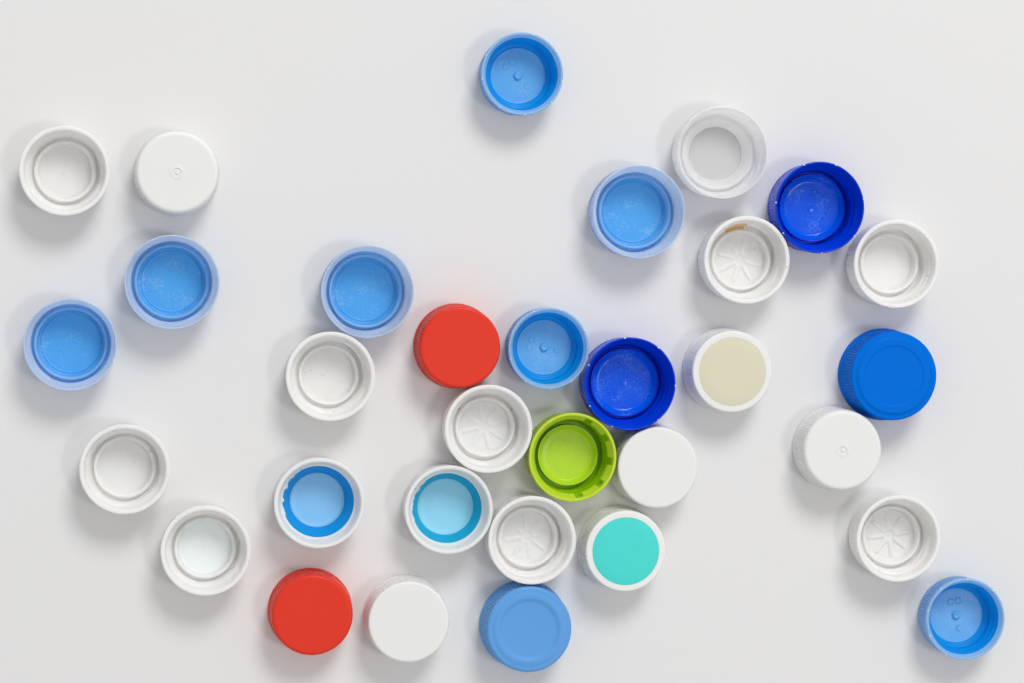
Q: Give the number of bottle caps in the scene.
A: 32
